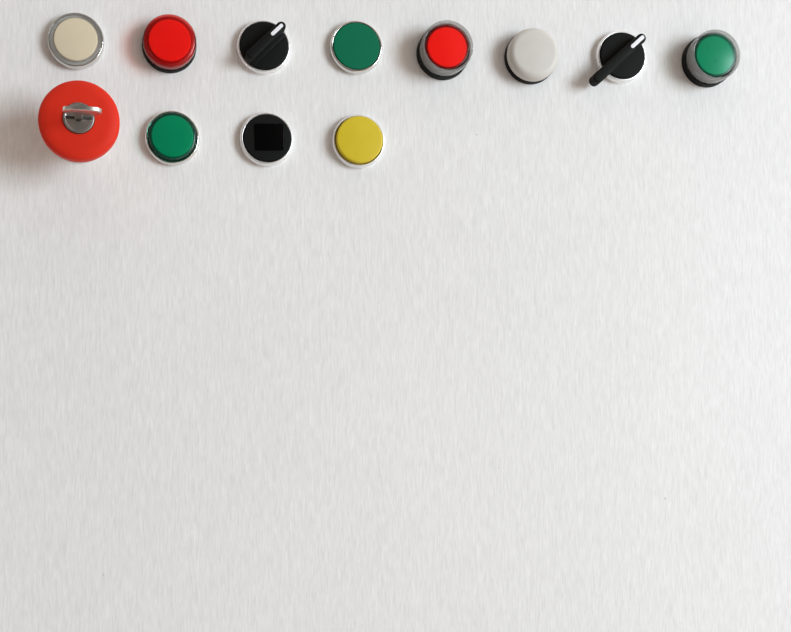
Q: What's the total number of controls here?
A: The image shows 12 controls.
